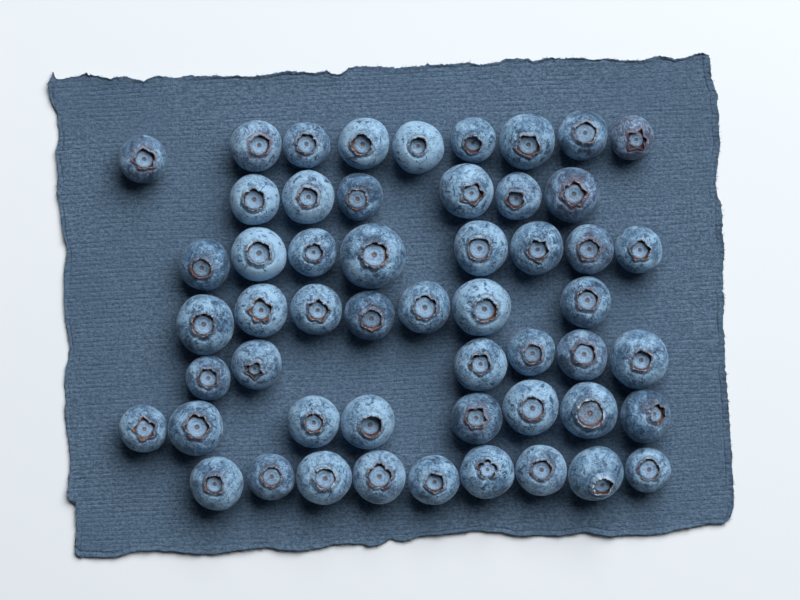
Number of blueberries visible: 53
